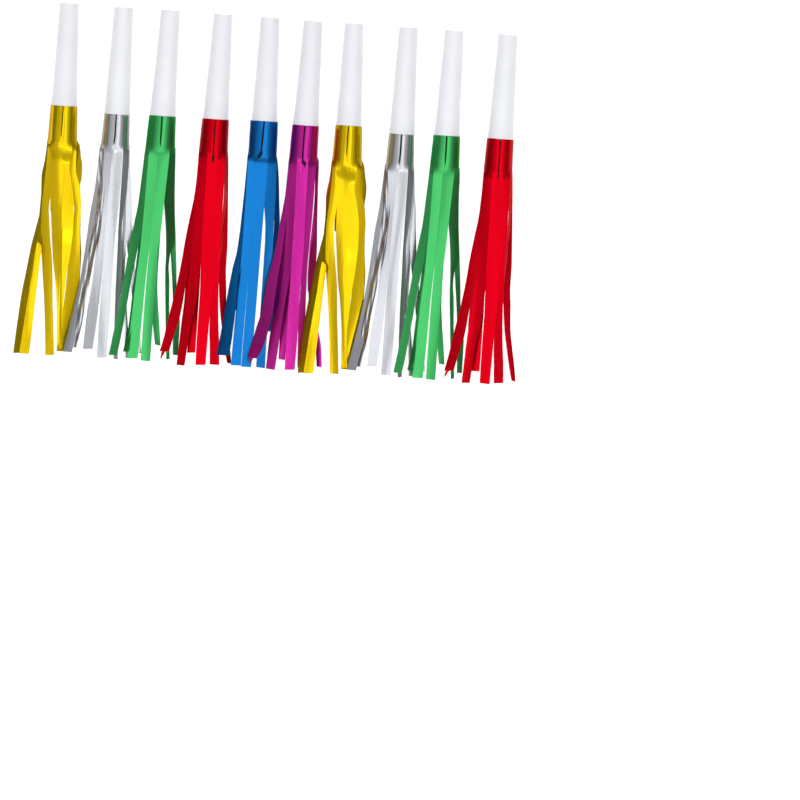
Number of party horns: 10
